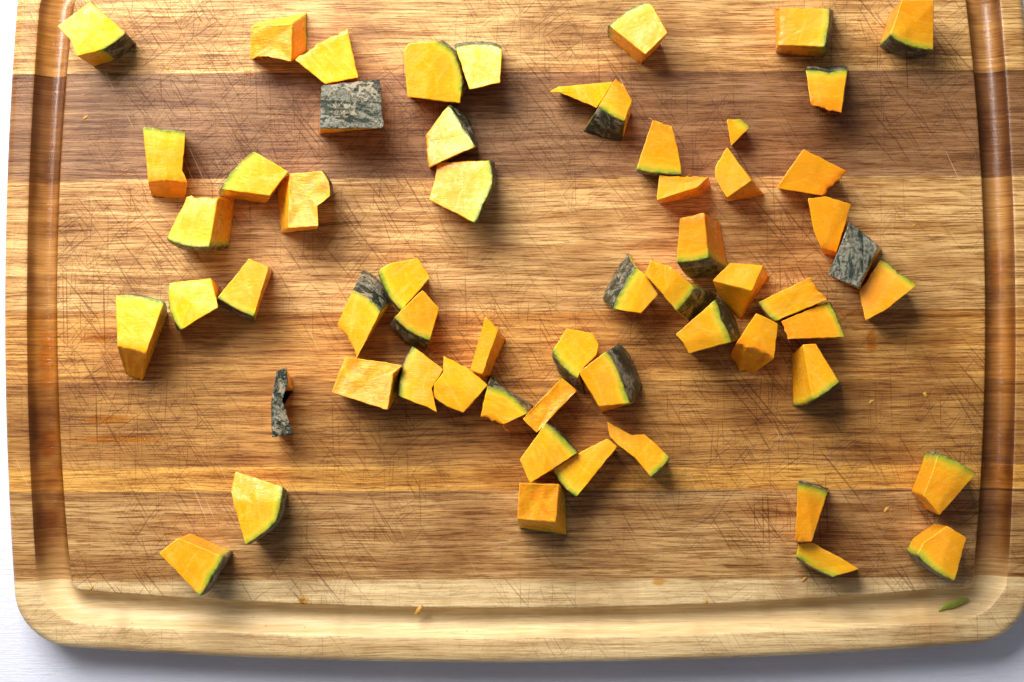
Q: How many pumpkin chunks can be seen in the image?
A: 60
